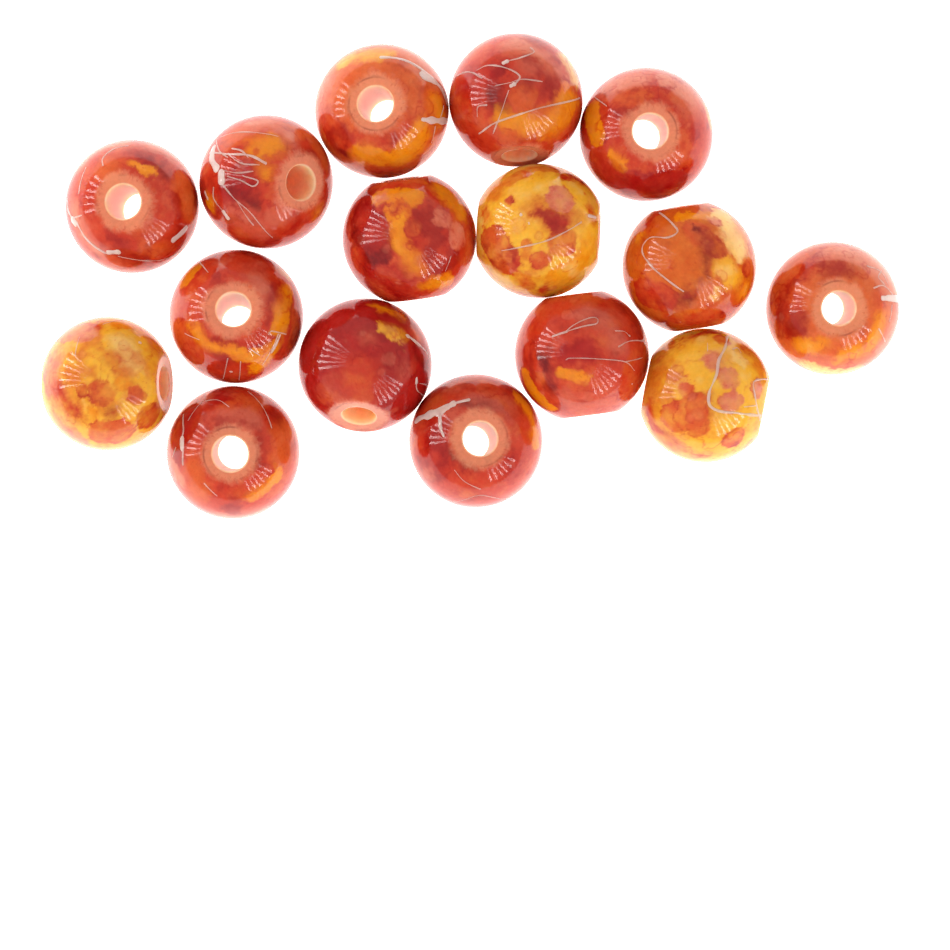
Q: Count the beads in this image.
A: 16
